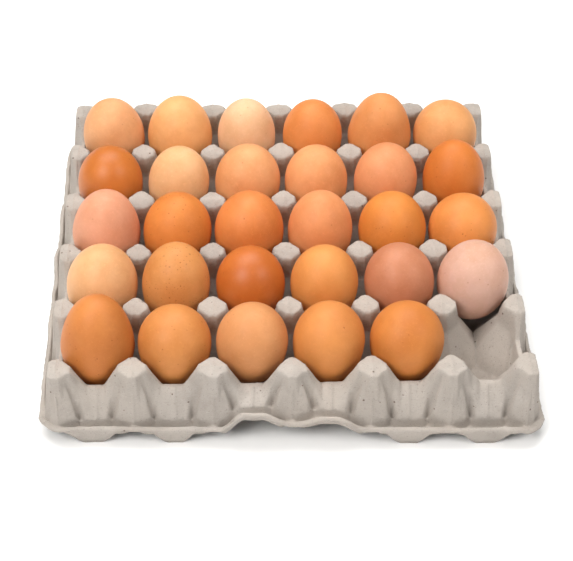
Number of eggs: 29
